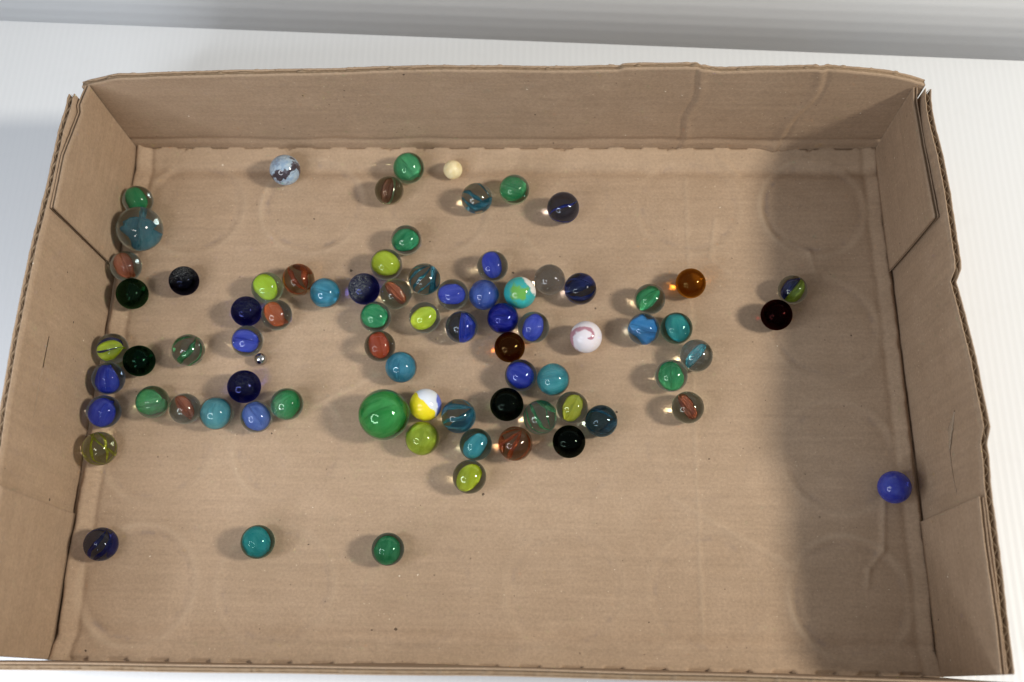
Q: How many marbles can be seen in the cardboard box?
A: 78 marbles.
